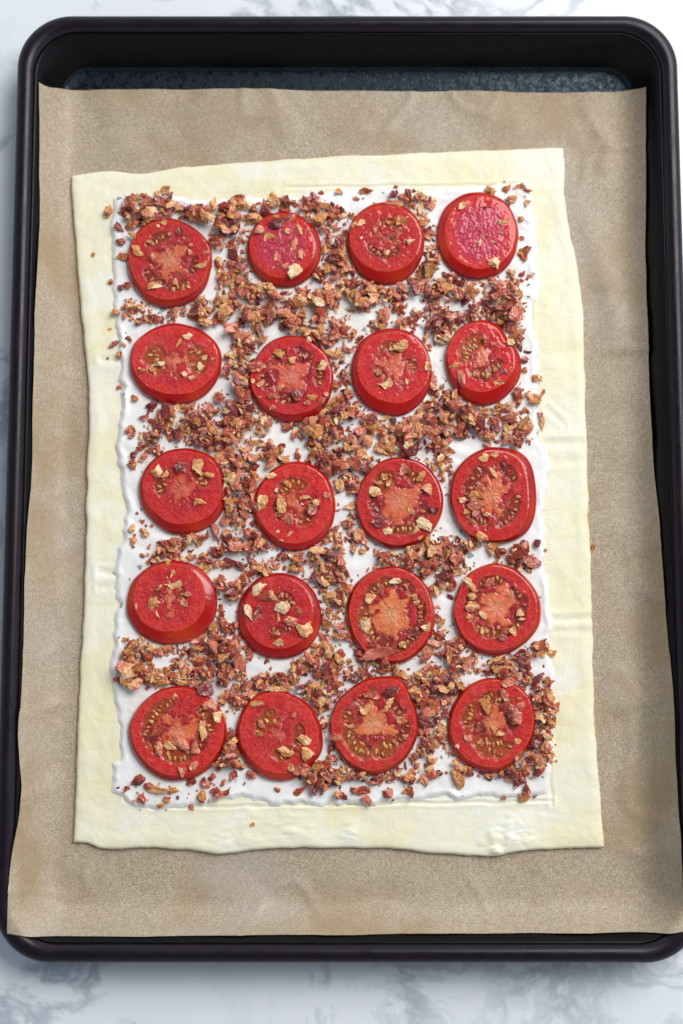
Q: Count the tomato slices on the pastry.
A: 20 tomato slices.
